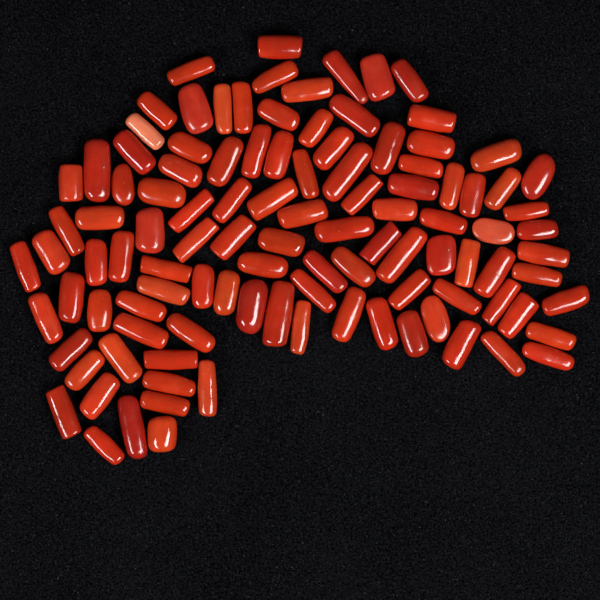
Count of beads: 108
